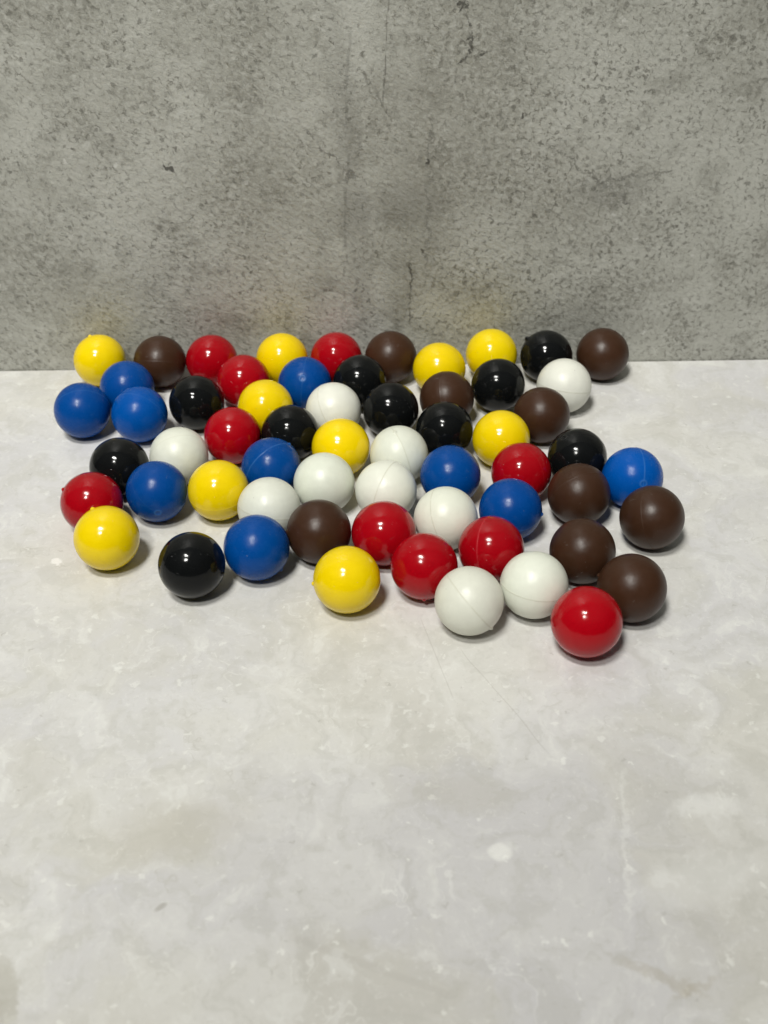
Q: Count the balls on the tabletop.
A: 60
